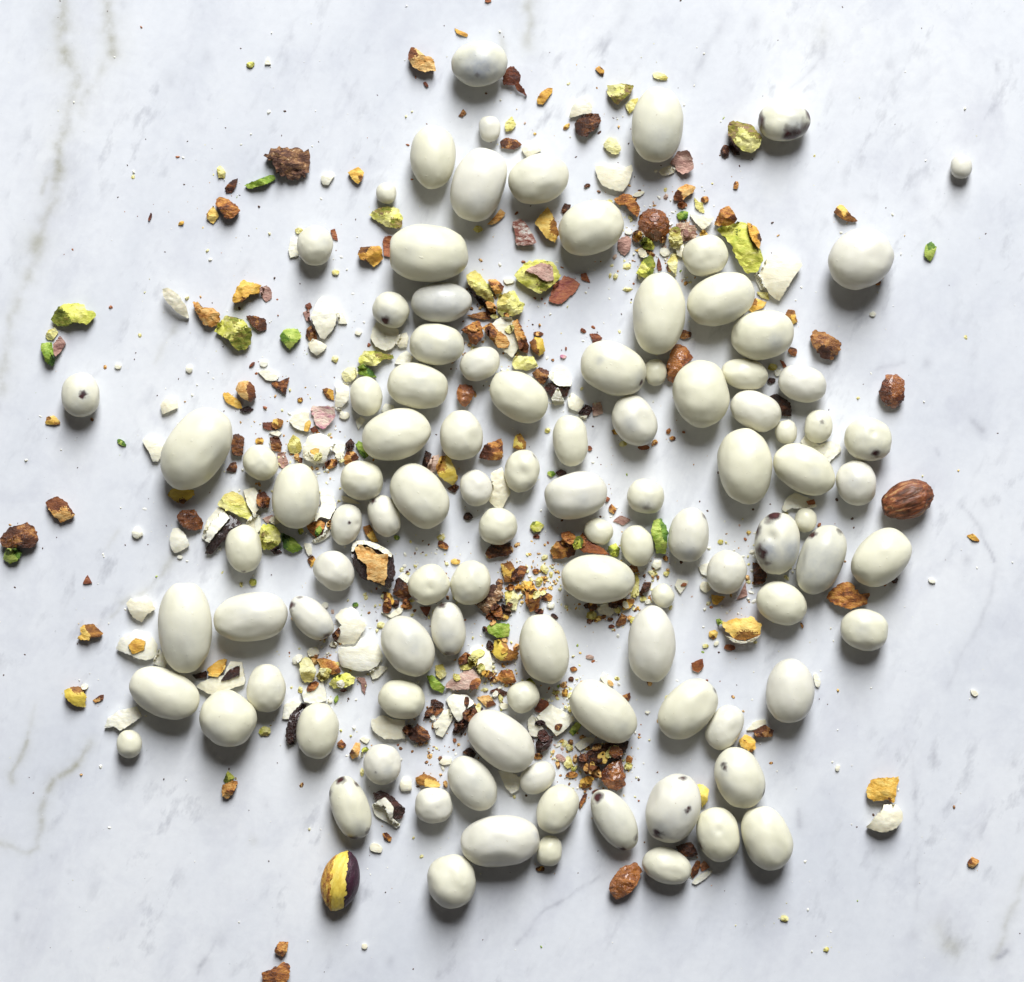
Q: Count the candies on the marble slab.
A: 103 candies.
